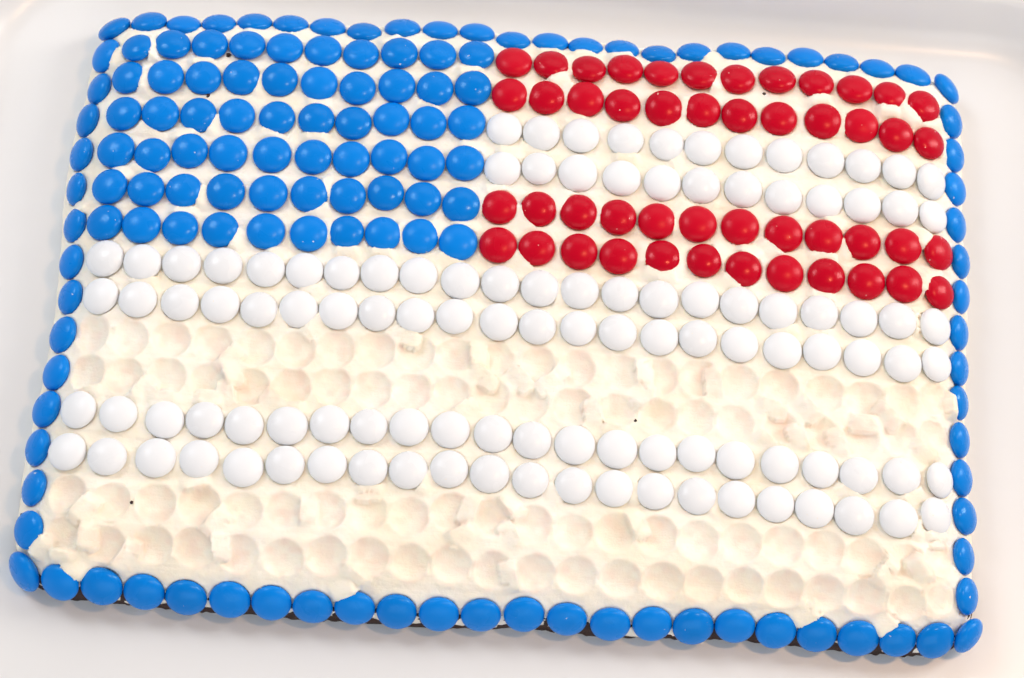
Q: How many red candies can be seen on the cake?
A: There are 48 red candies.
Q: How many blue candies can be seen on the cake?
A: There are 136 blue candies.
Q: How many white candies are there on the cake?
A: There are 112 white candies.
